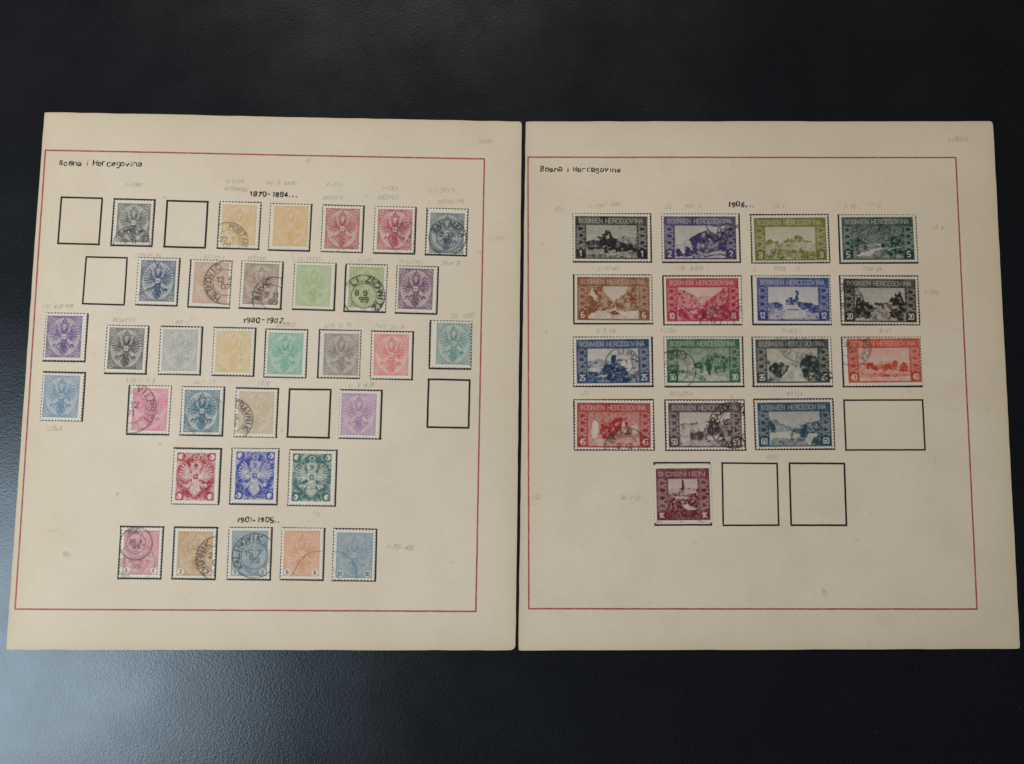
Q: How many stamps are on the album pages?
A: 49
